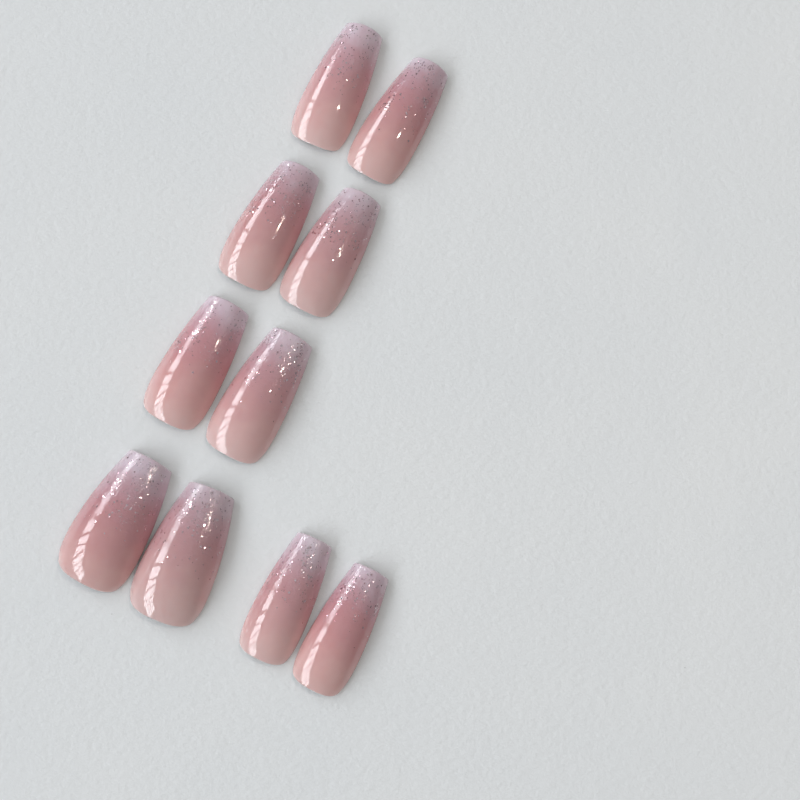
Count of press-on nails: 10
